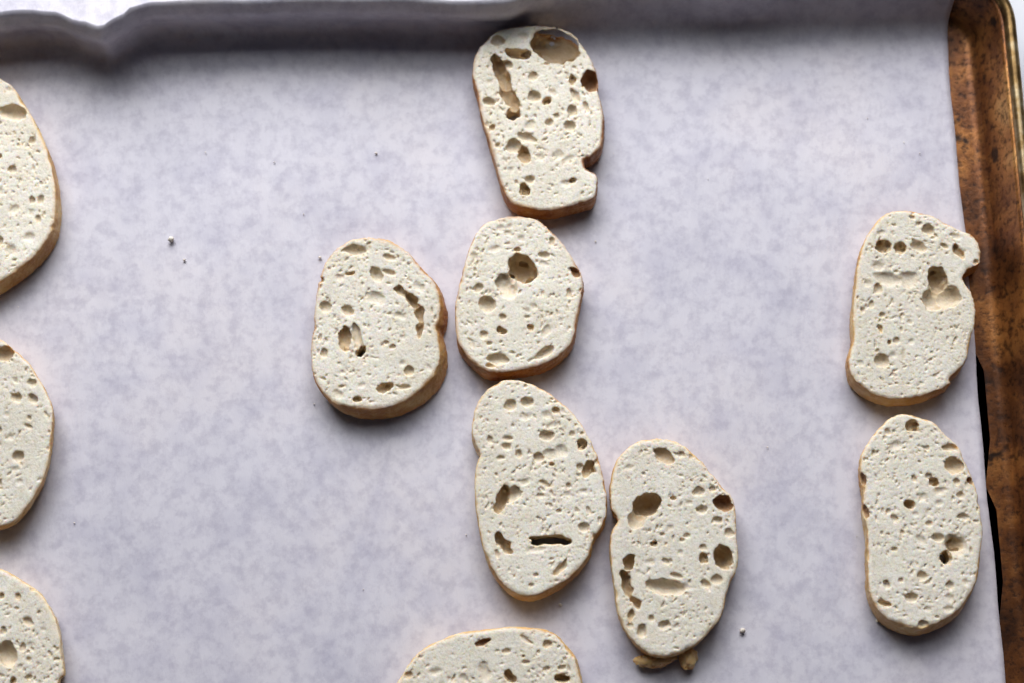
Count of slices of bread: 11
